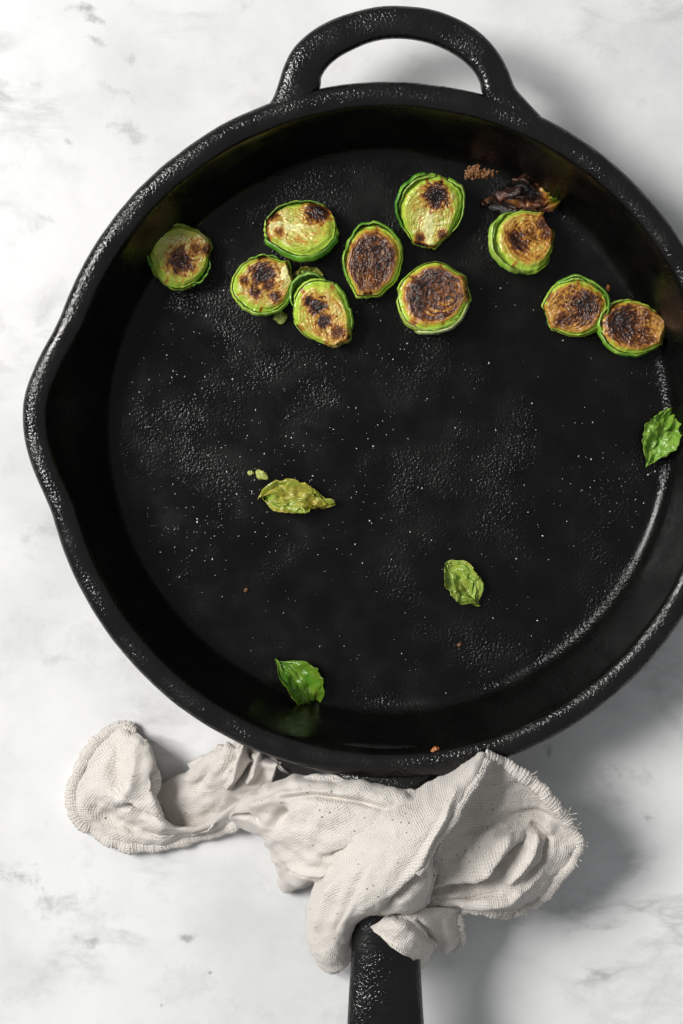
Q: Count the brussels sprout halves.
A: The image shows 10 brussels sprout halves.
